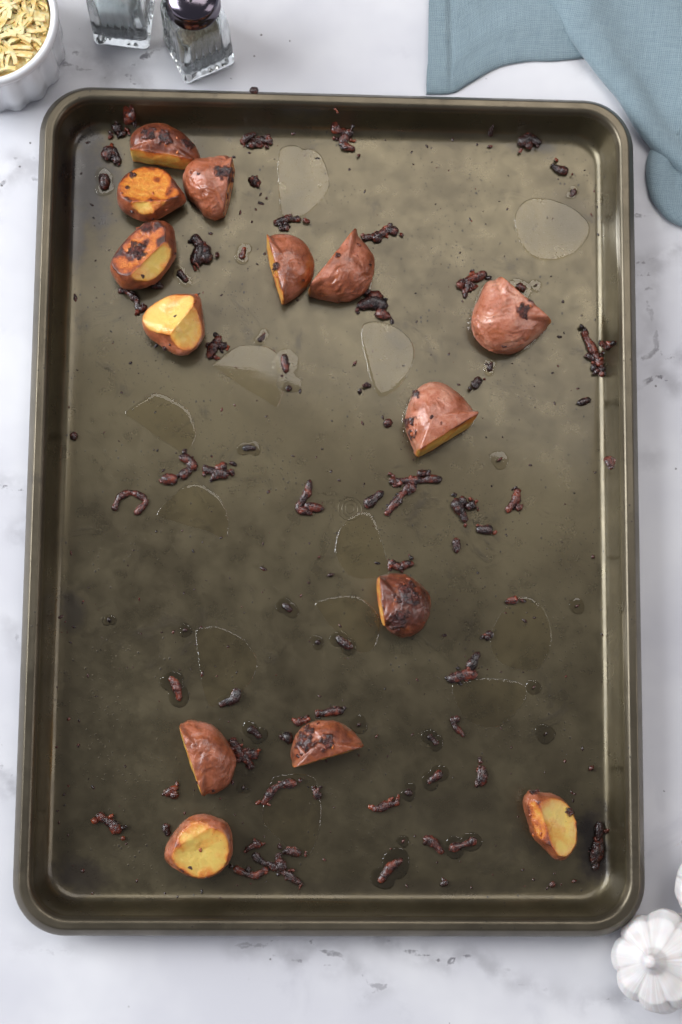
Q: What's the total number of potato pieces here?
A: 14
